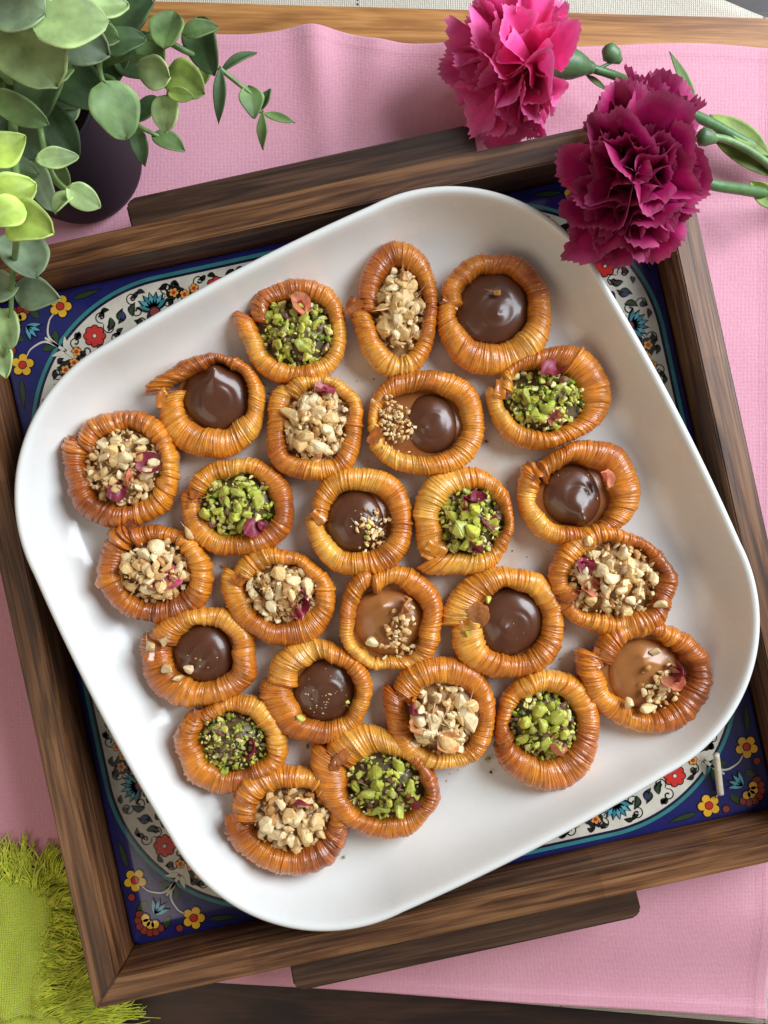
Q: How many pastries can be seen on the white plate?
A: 25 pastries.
